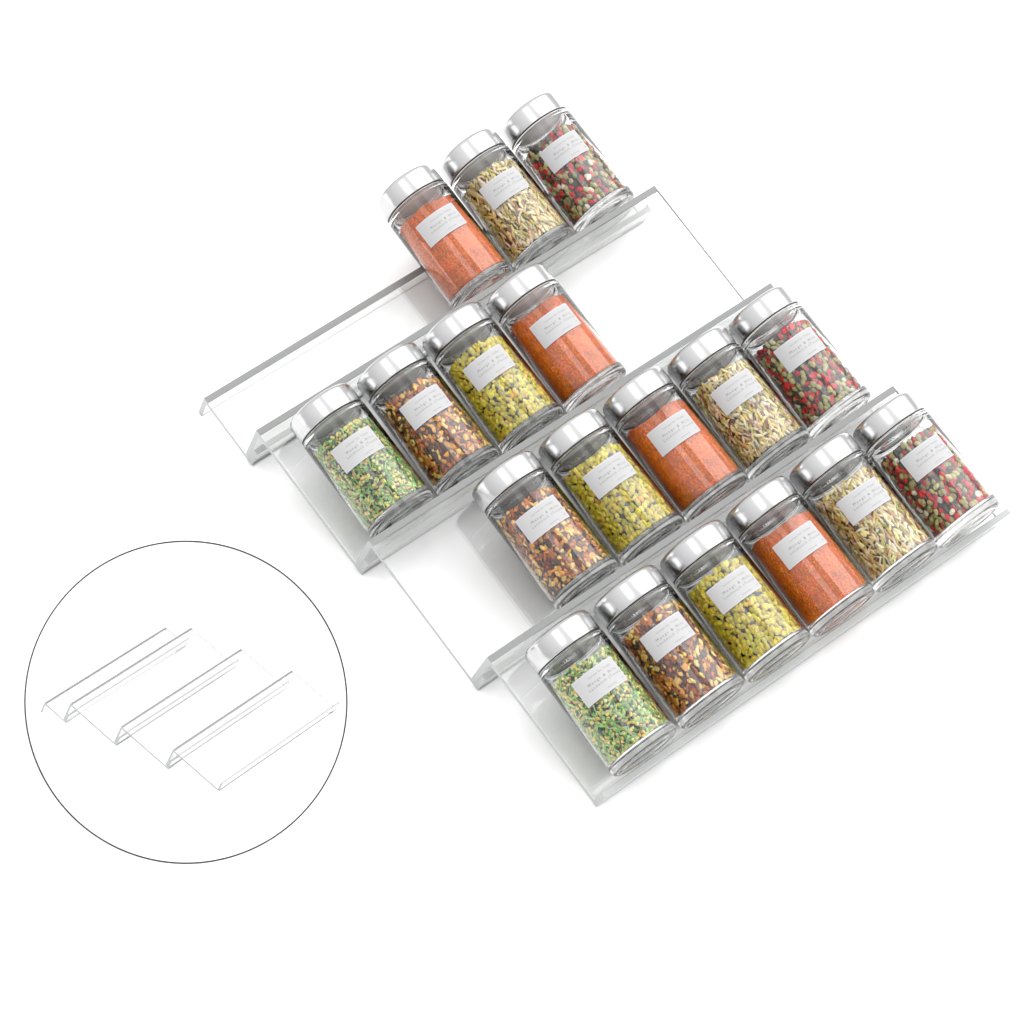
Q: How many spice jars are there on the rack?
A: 18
